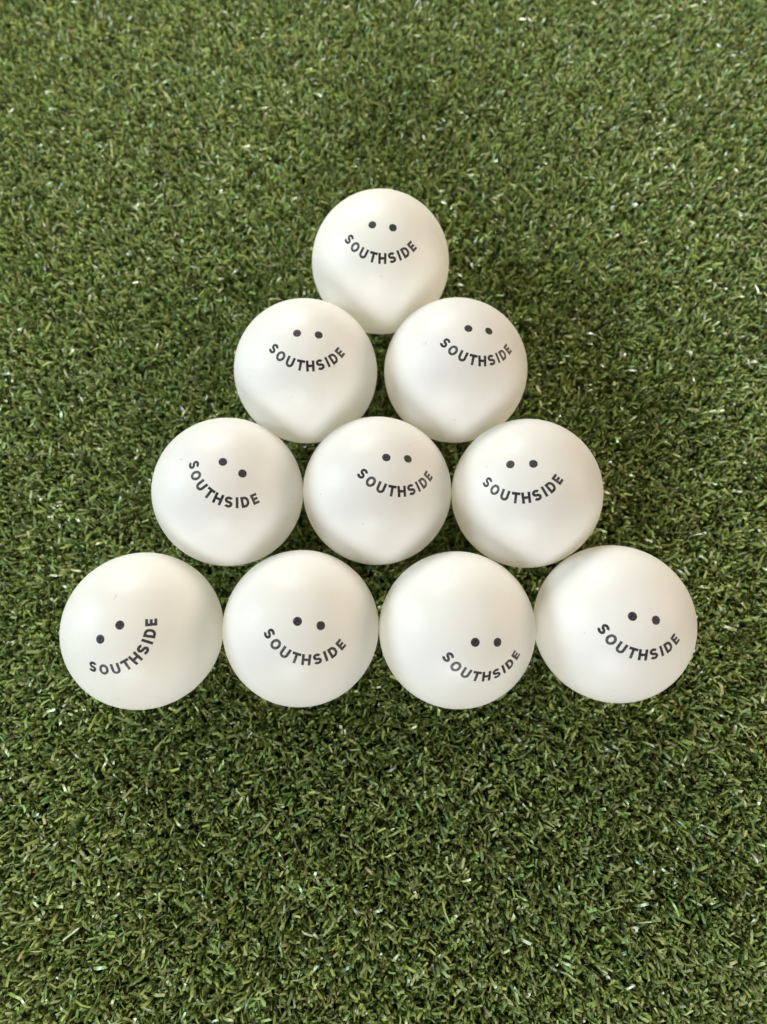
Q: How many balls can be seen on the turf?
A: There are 10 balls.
